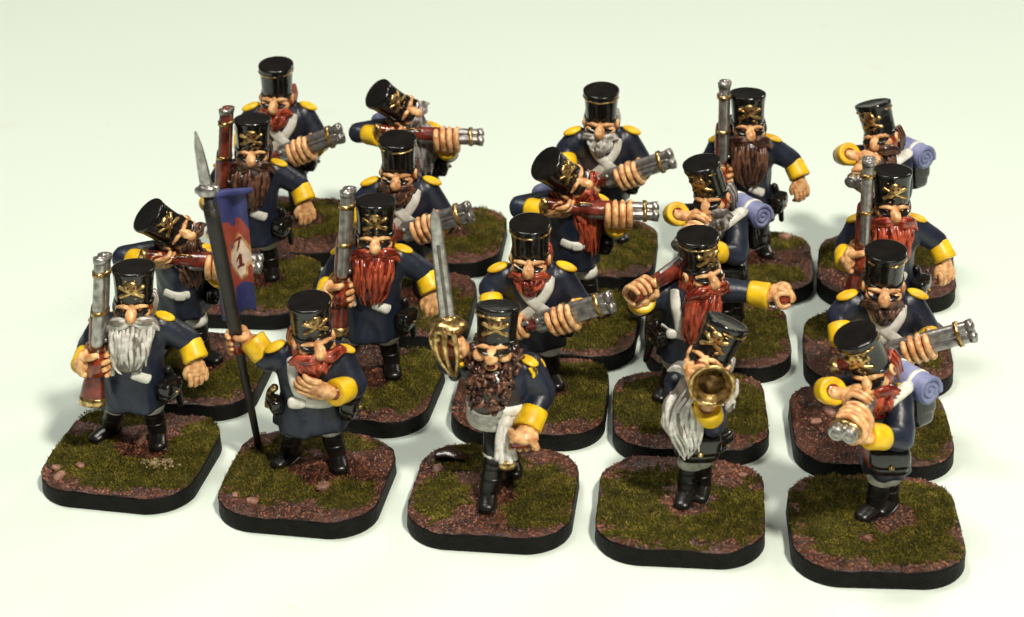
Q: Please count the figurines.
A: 20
